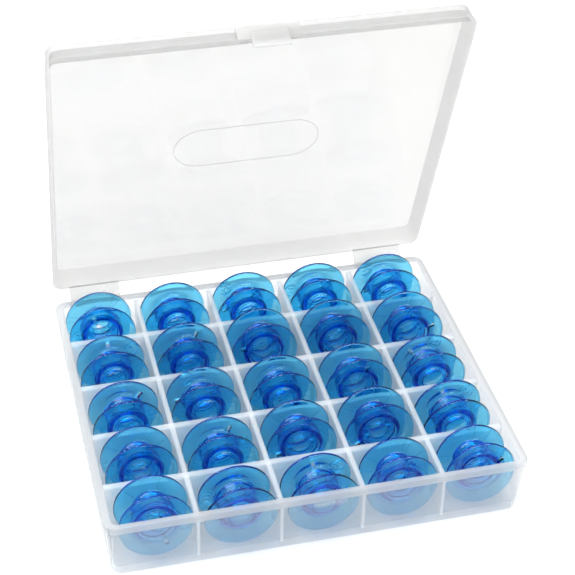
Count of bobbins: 25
